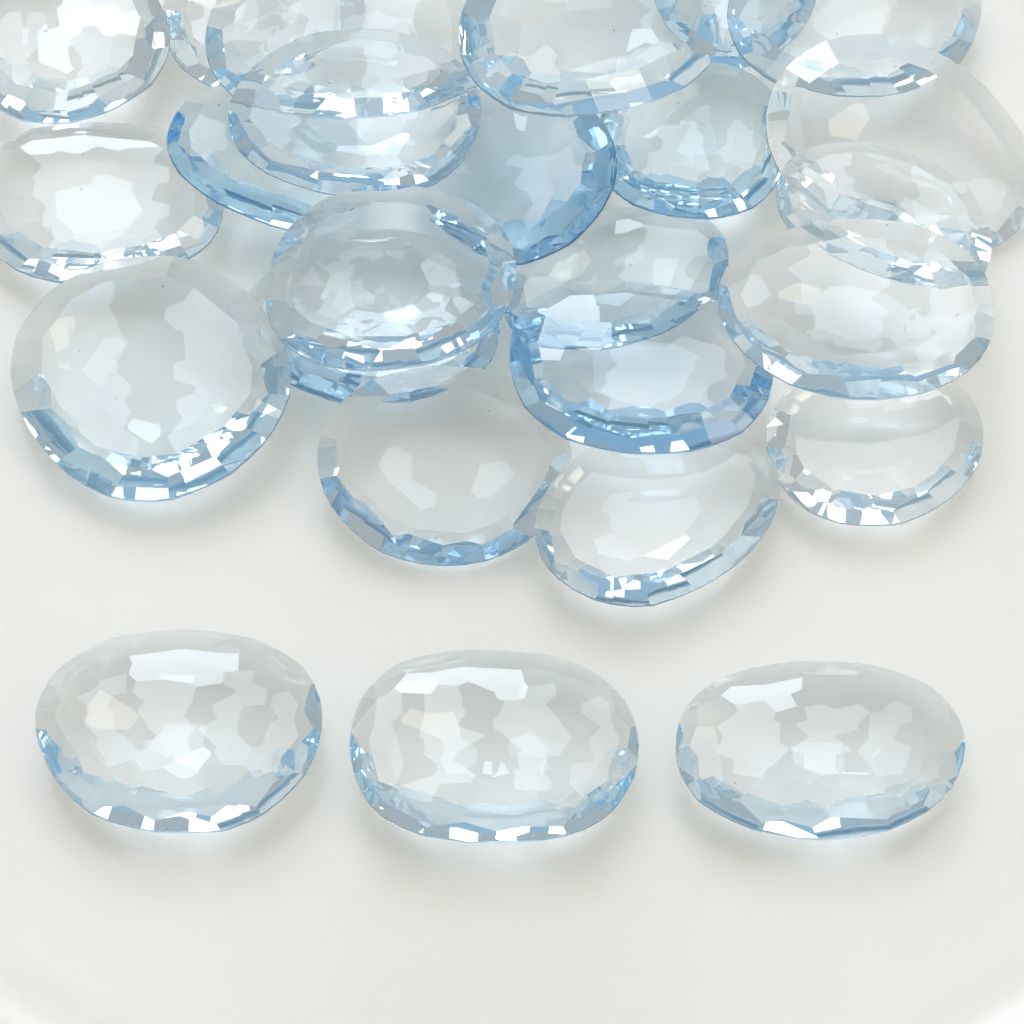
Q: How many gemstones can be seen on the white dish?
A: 25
